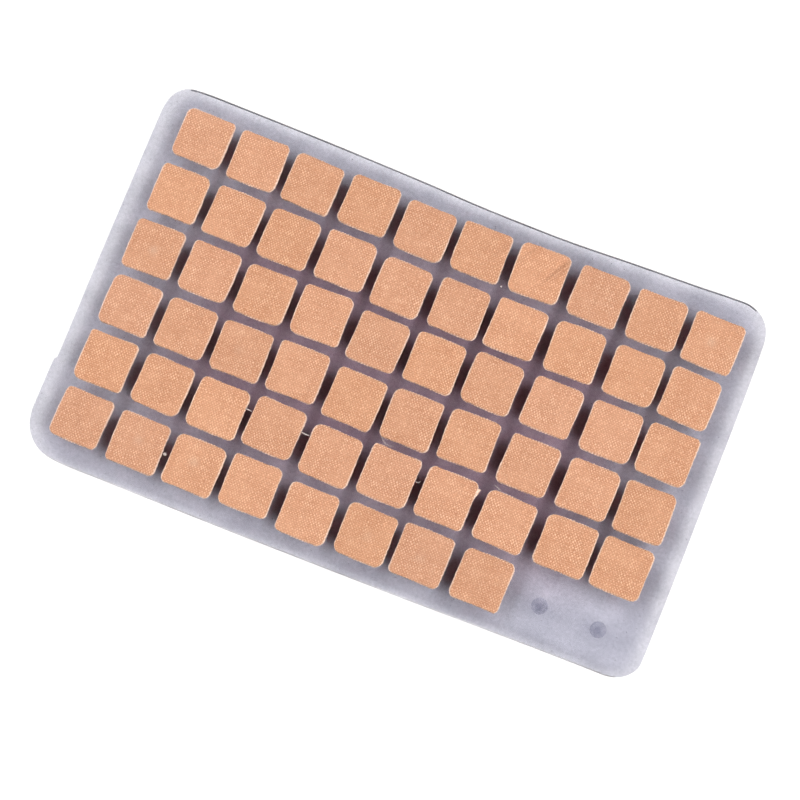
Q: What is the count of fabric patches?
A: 58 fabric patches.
